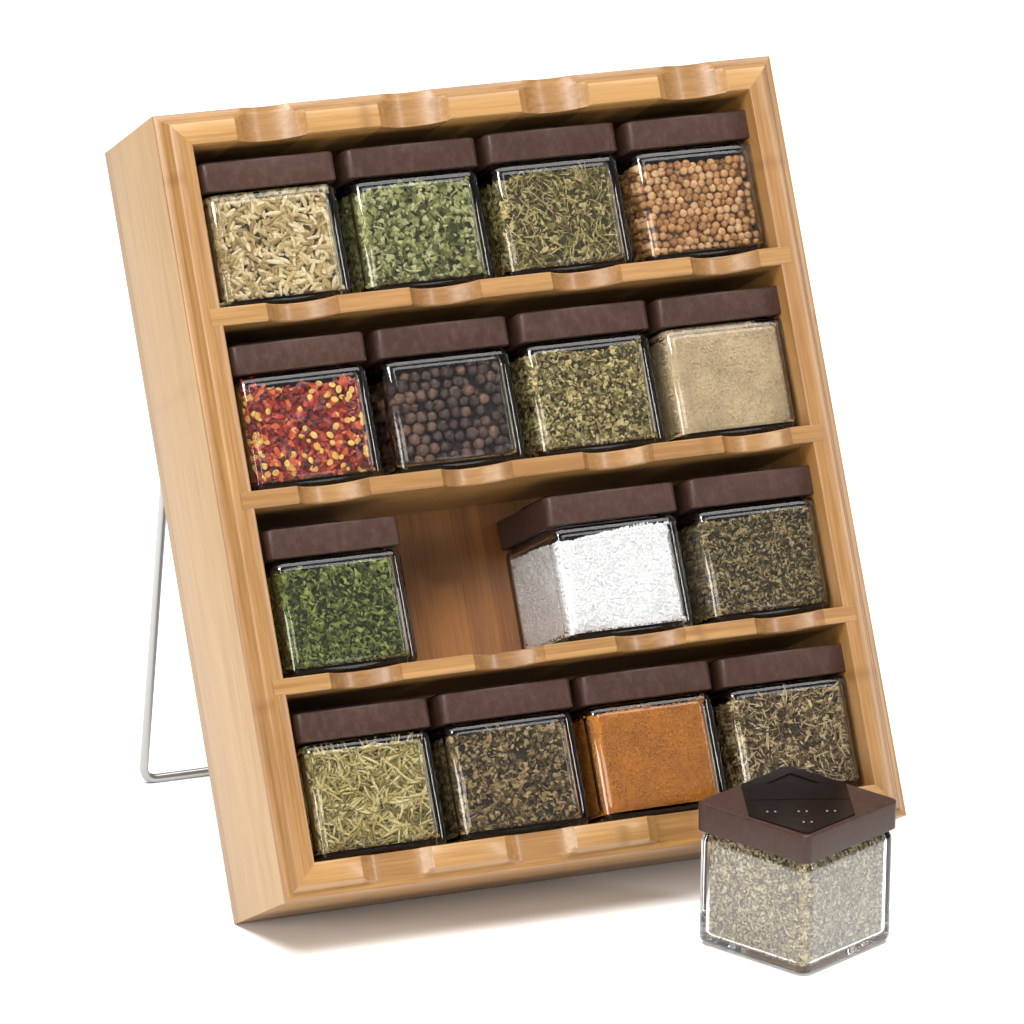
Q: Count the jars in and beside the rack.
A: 16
